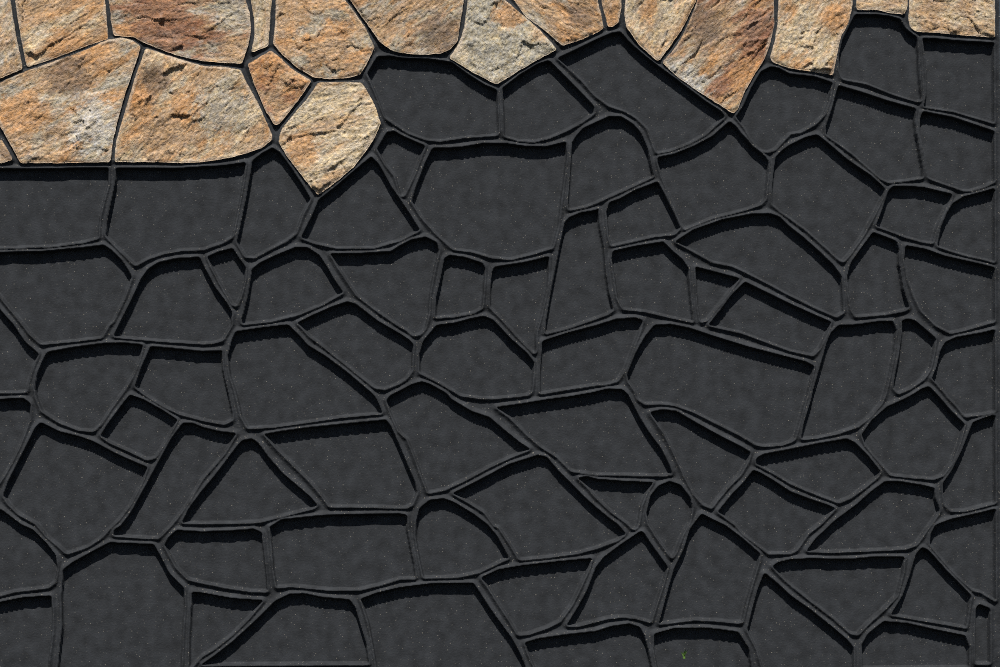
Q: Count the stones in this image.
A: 19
